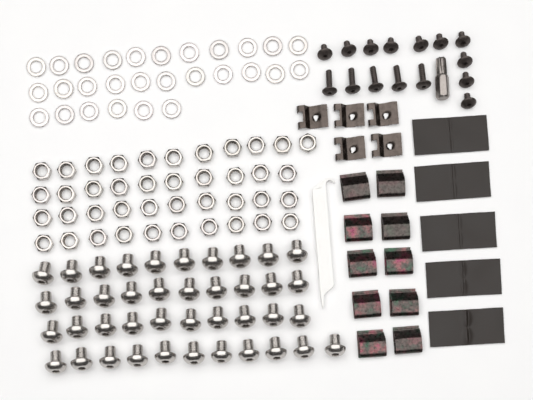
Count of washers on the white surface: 28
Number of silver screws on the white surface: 41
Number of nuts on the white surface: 41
